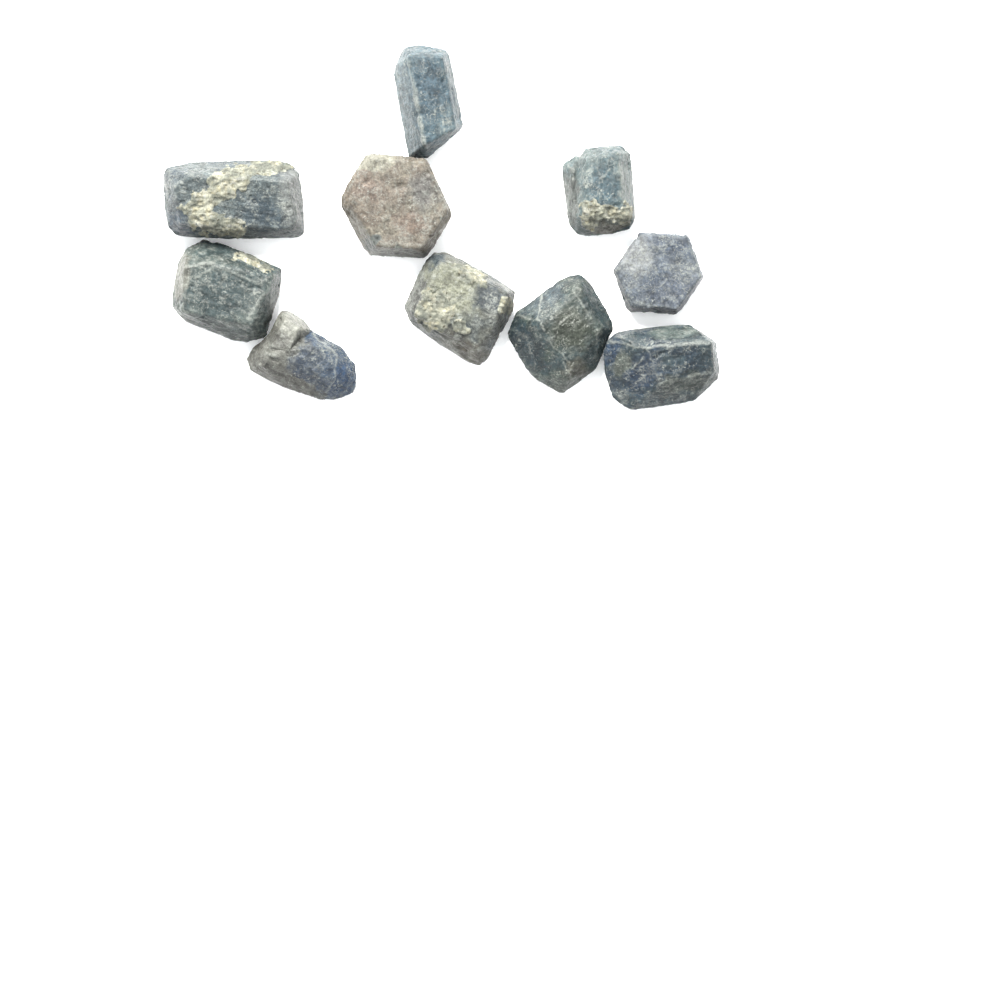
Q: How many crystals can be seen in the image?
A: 10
